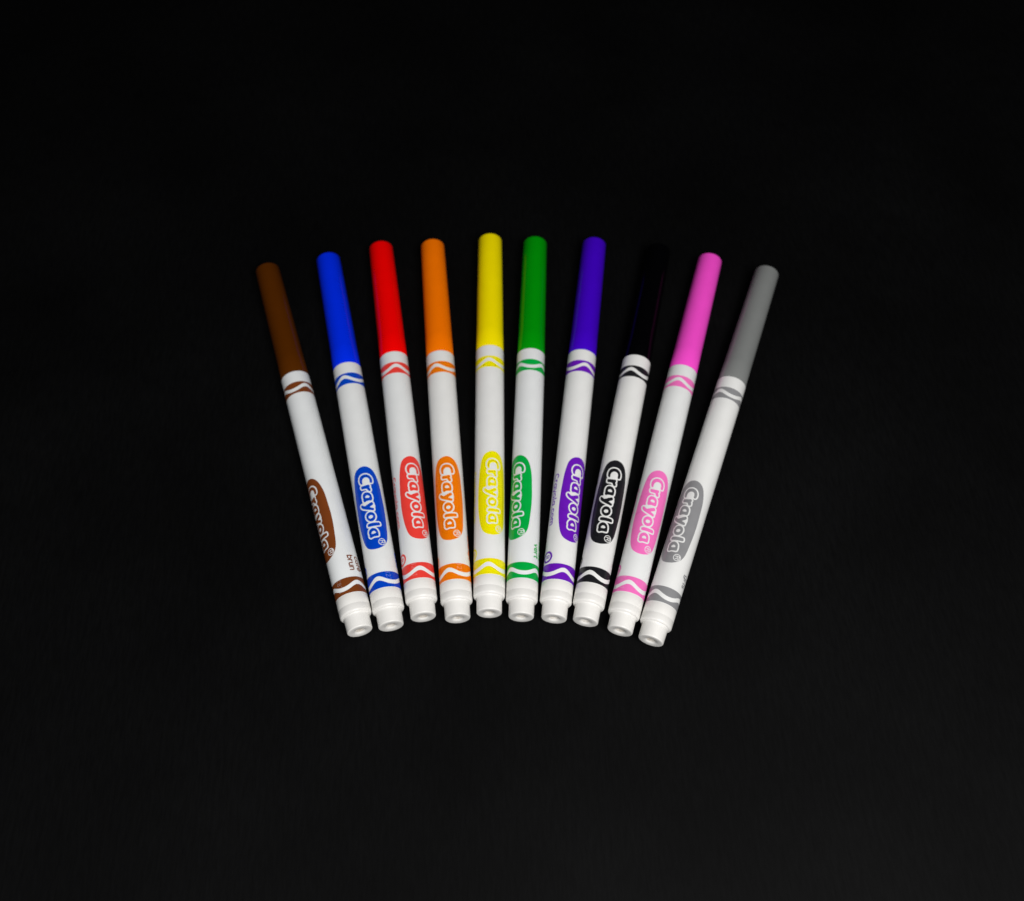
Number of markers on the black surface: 10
